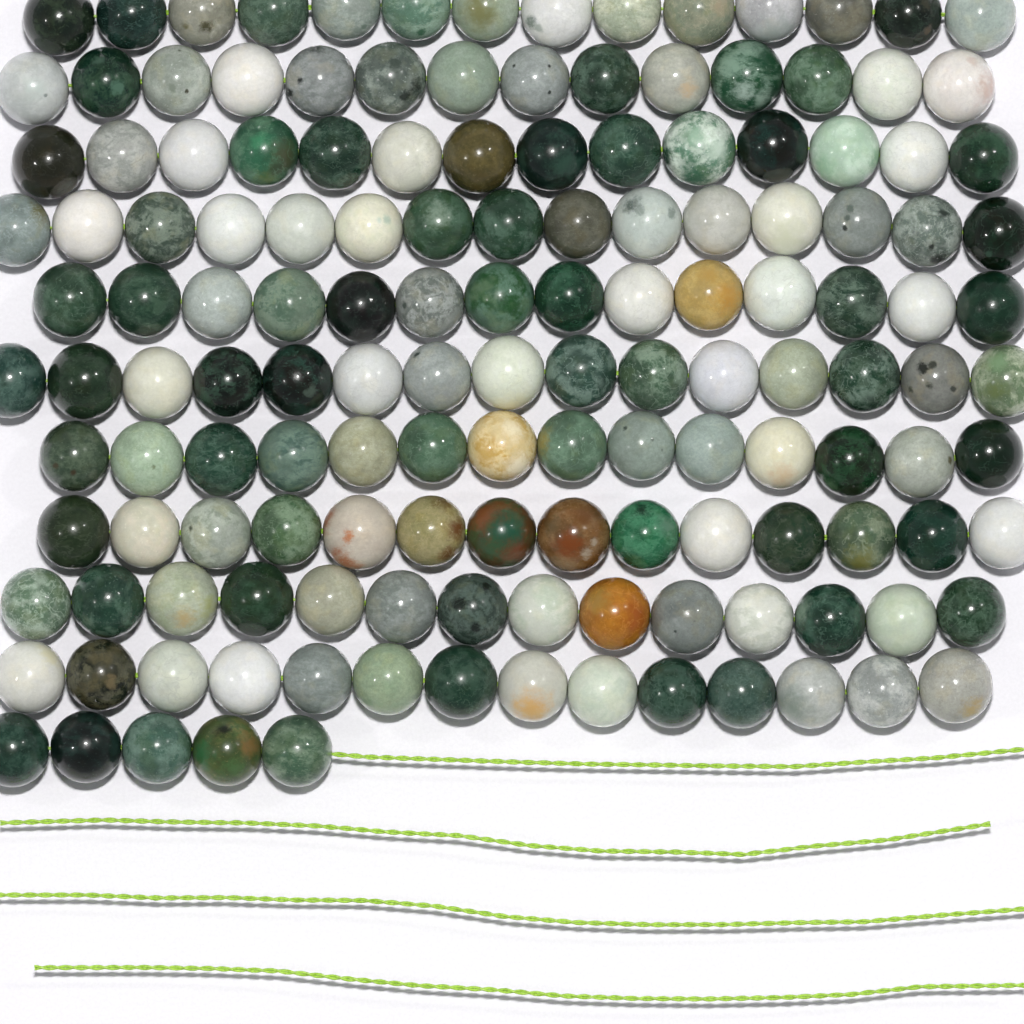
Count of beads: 147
